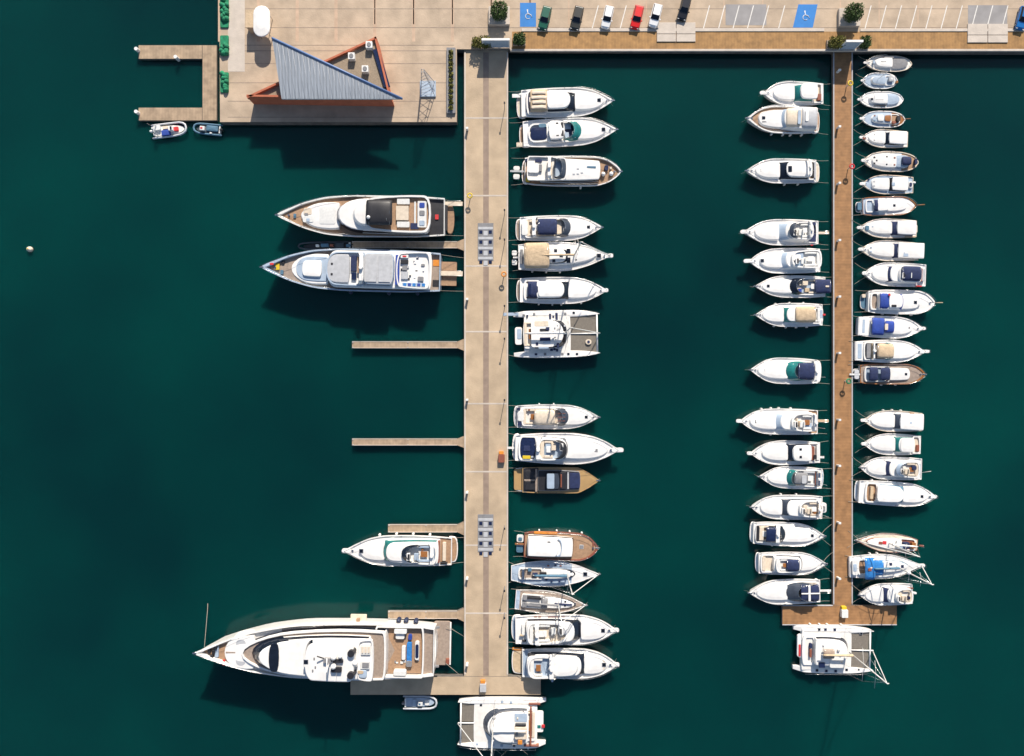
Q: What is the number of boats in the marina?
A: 62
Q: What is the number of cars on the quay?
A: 7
